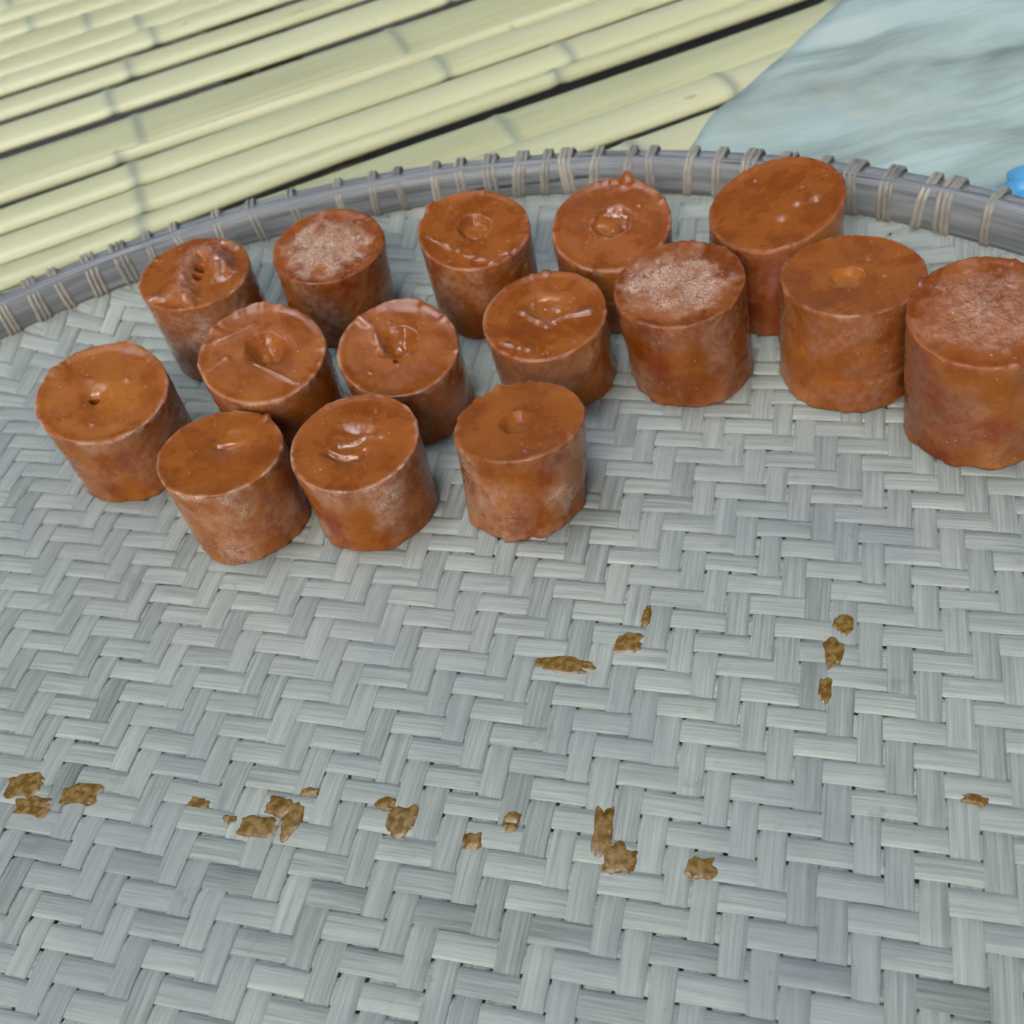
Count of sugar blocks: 15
